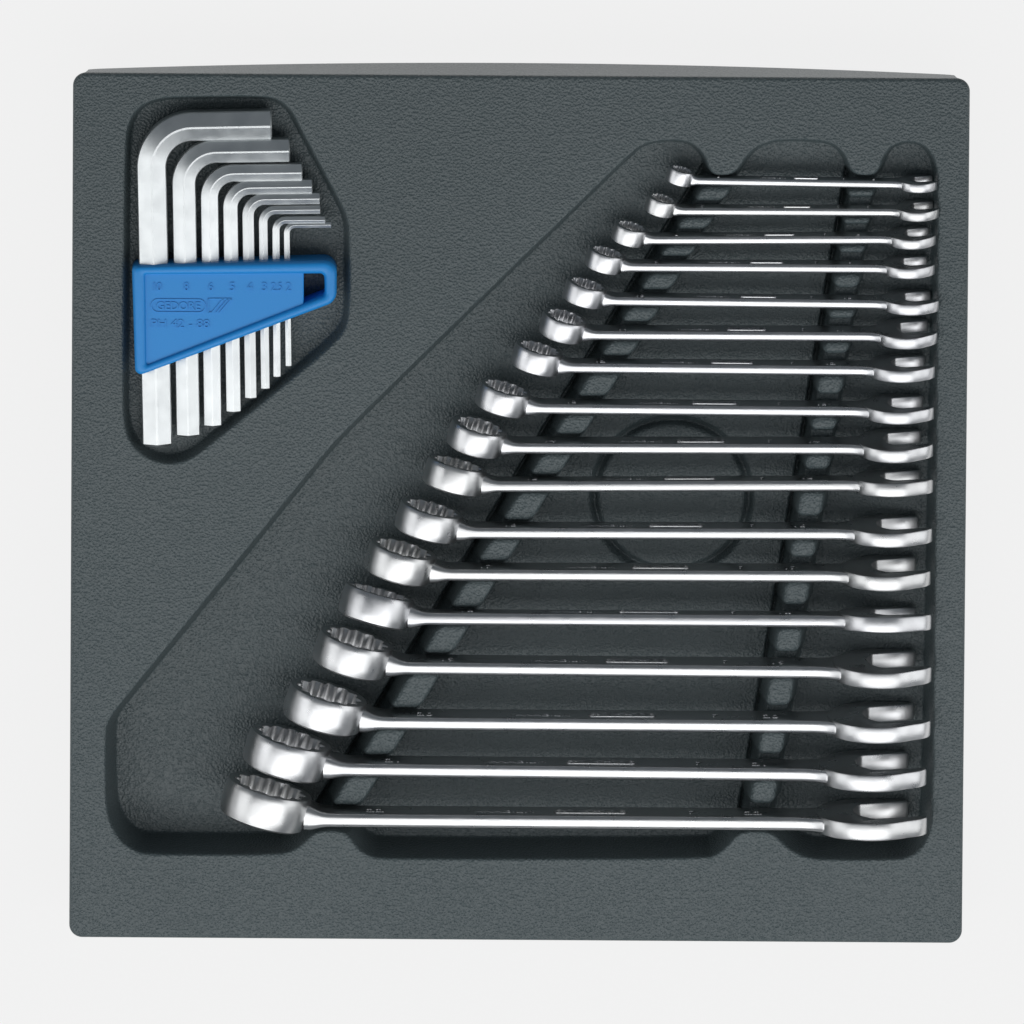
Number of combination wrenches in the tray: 17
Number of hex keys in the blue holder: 8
